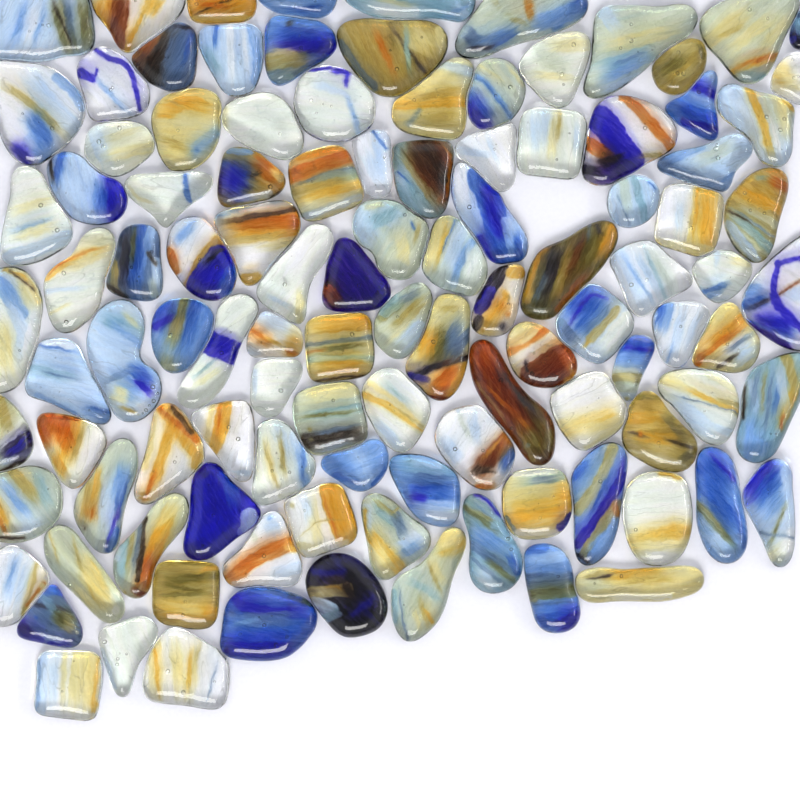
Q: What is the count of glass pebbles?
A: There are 109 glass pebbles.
